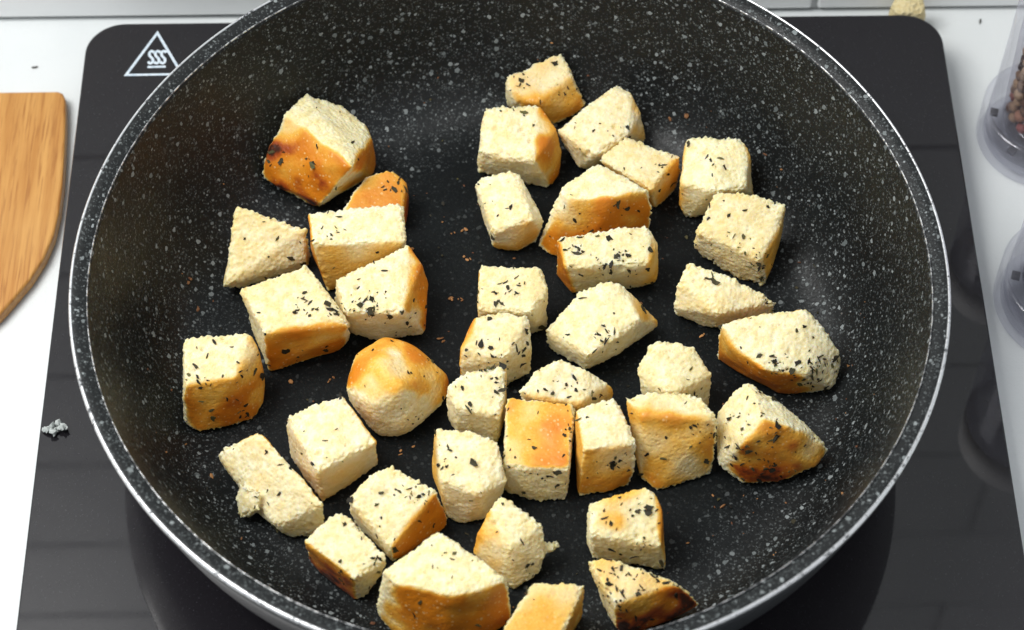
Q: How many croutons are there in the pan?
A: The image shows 39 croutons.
